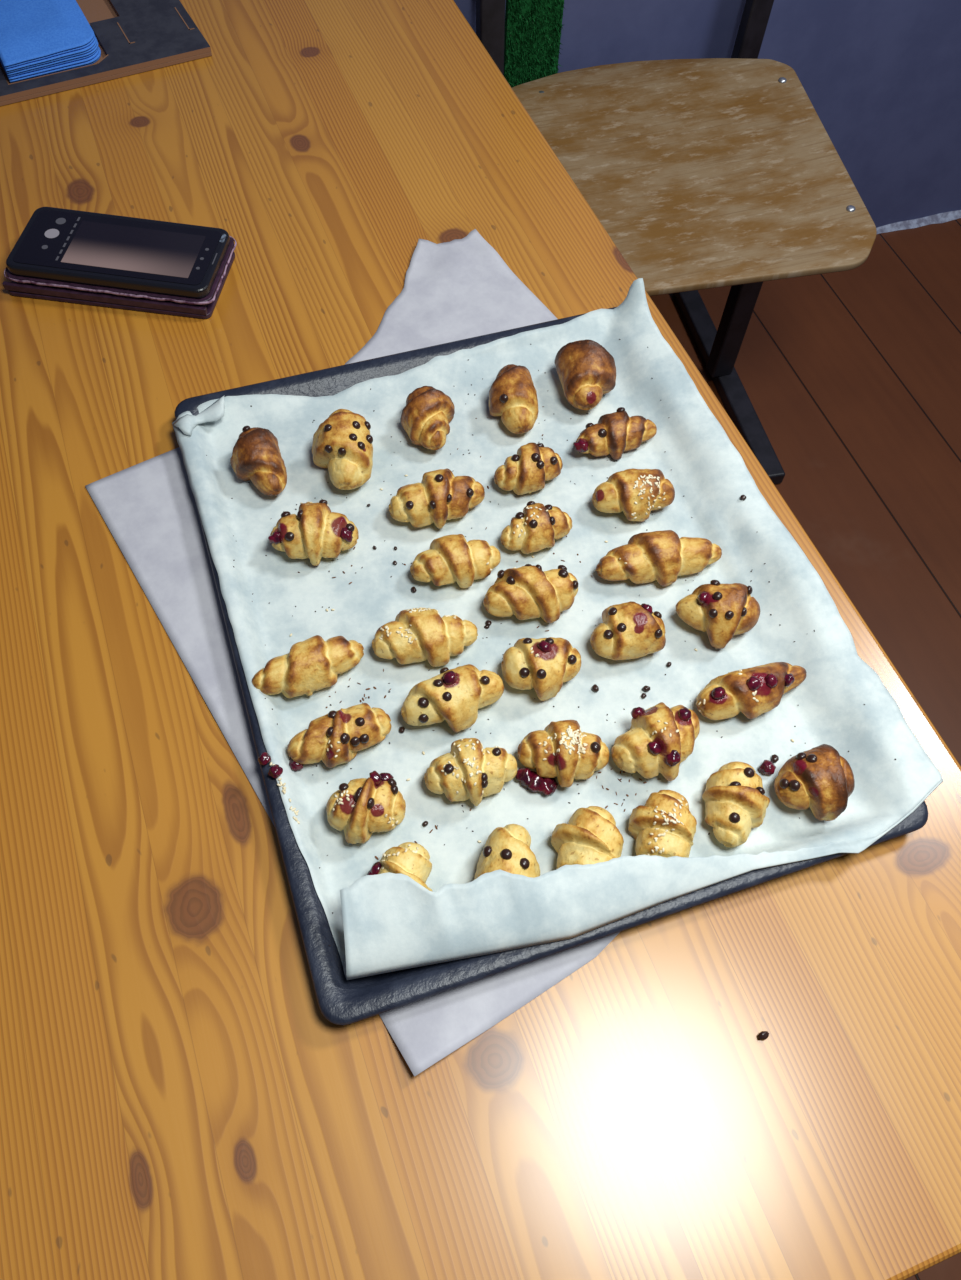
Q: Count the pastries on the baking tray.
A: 32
